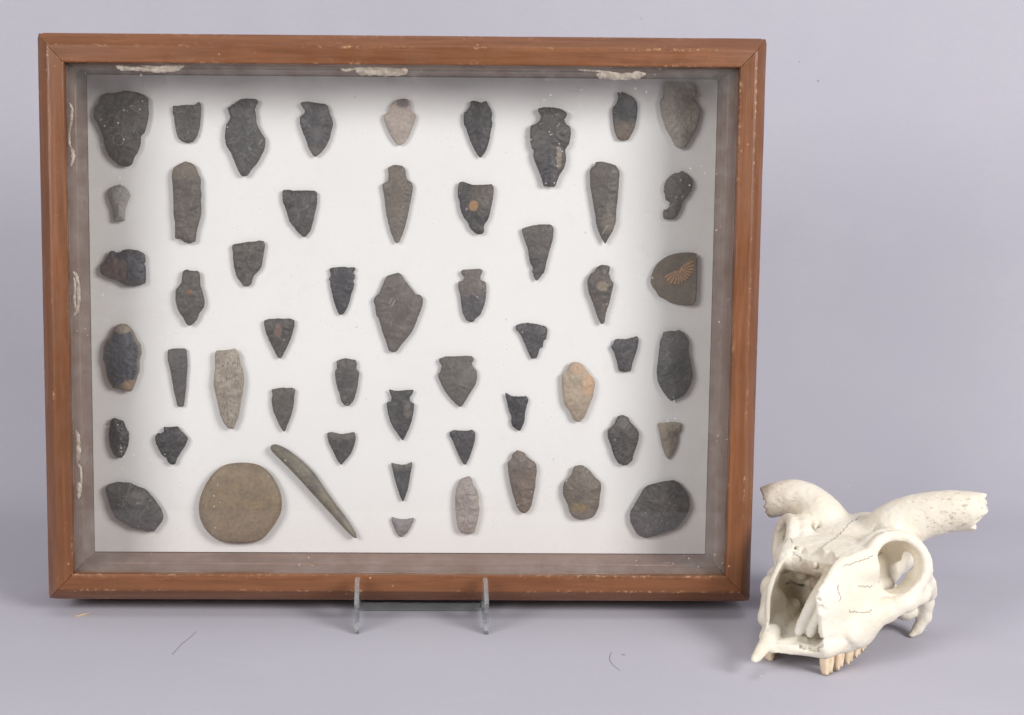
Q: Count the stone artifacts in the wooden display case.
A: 53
